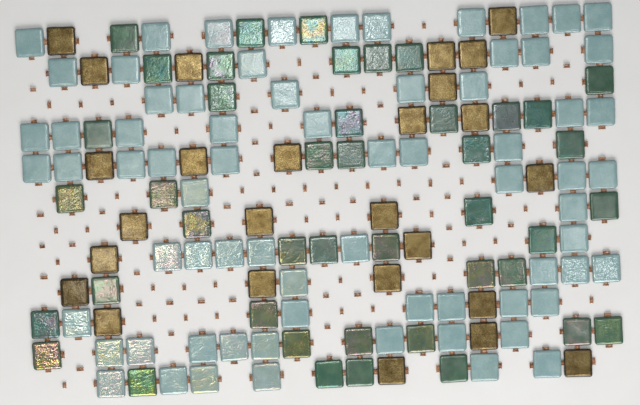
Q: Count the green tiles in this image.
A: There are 43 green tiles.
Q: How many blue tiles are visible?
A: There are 71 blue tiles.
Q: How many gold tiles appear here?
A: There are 26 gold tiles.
